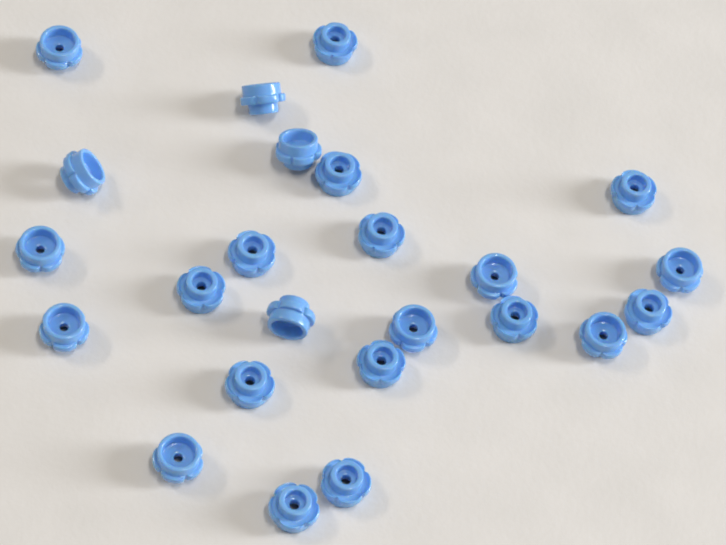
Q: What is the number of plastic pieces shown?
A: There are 24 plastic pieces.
